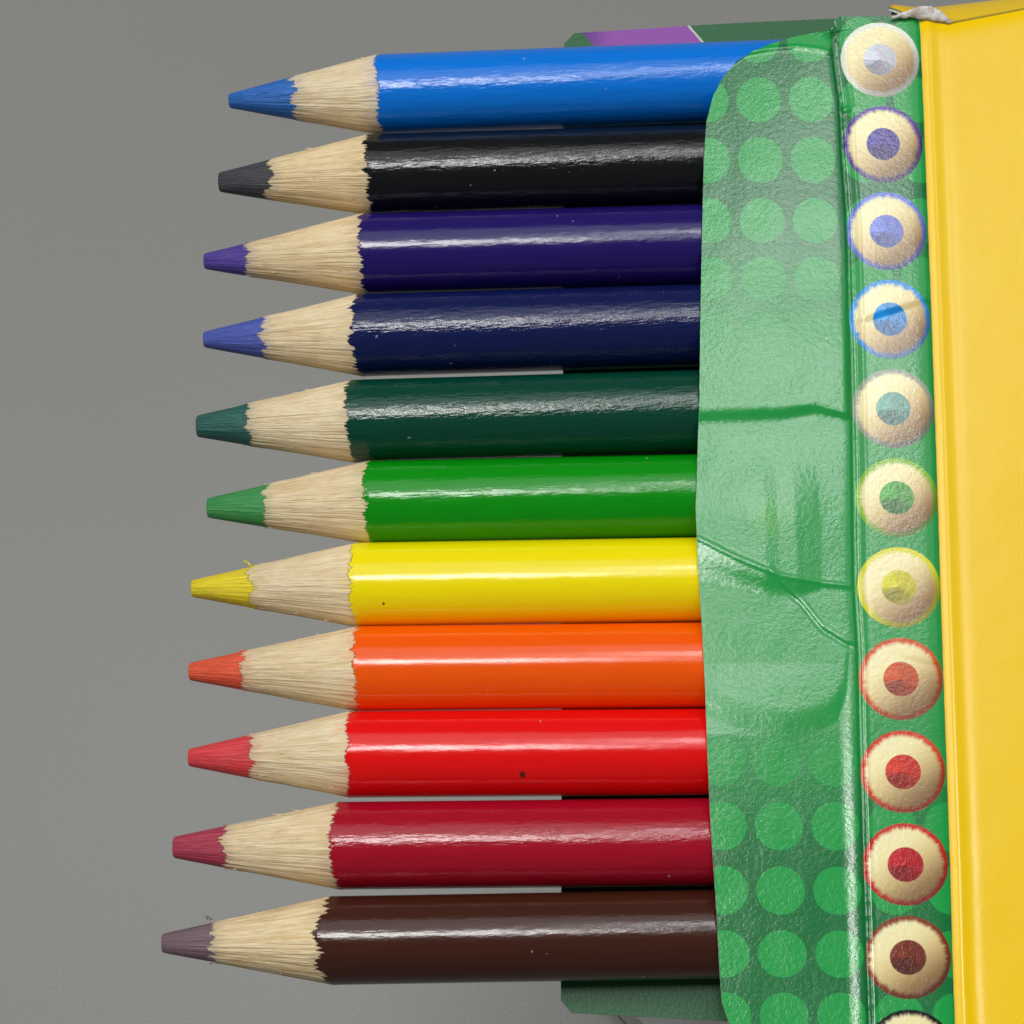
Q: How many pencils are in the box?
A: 11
